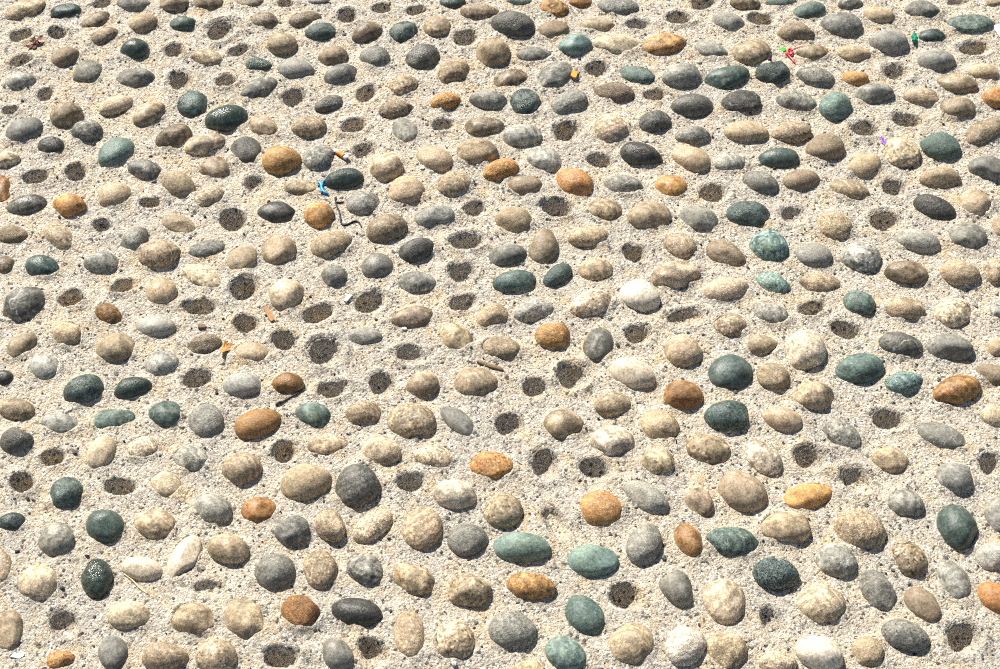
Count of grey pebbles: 106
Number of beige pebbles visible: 178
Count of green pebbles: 51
